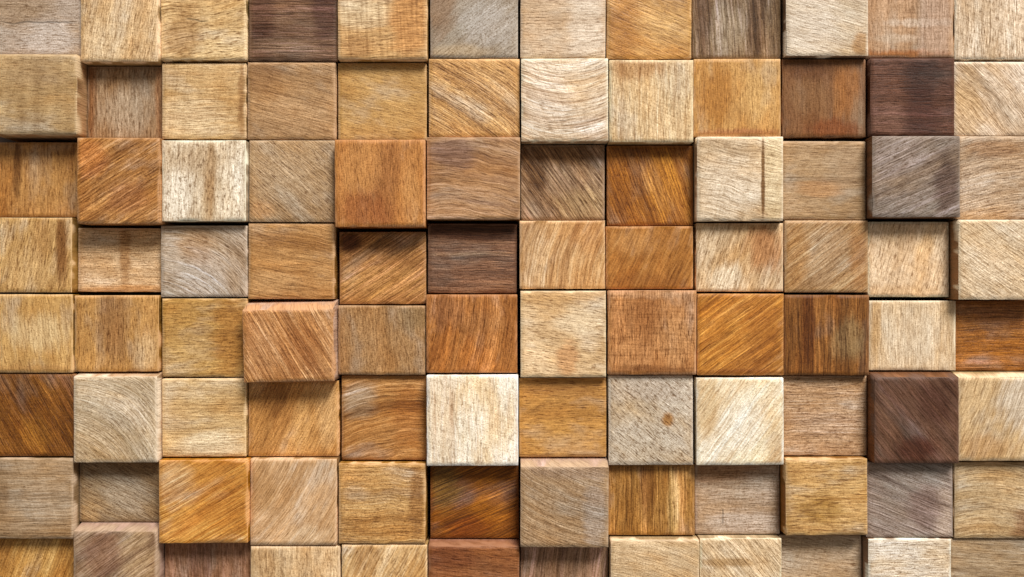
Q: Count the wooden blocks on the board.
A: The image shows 96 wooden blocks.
